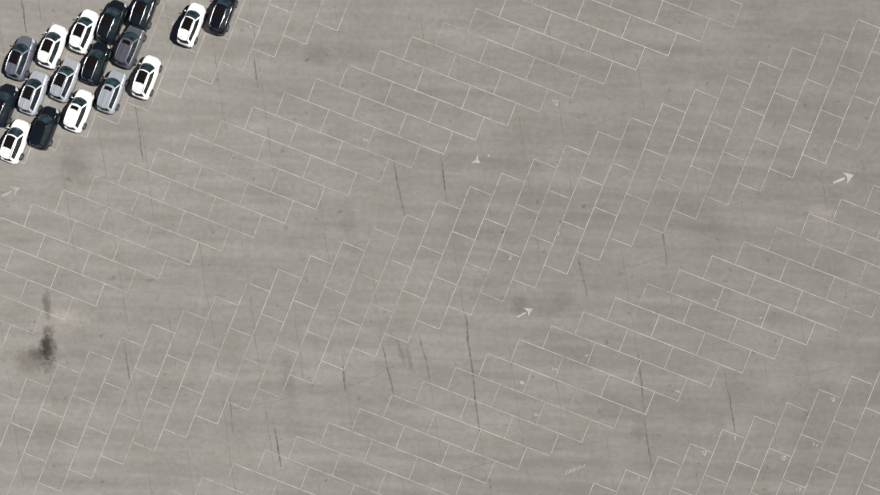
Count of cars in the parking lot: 17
